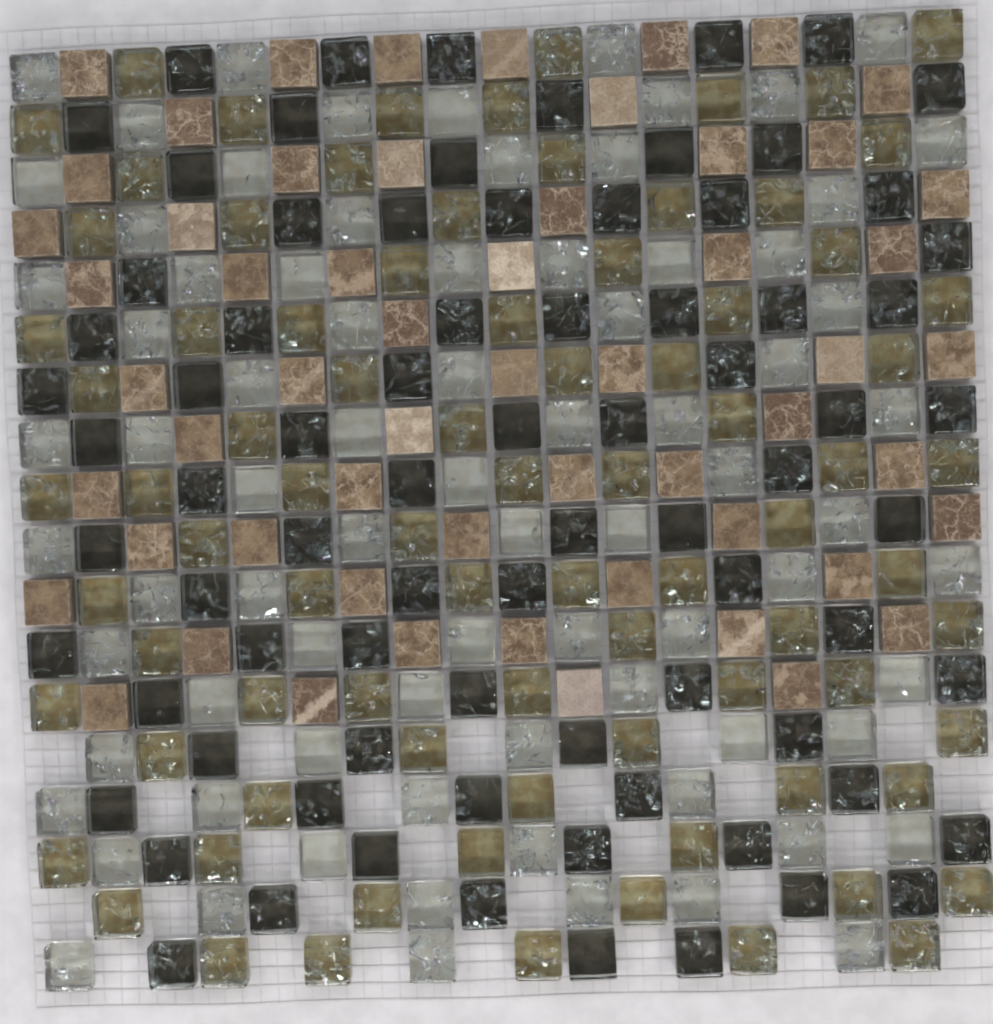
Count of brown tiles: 57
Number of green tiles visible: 83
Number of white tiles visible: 79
